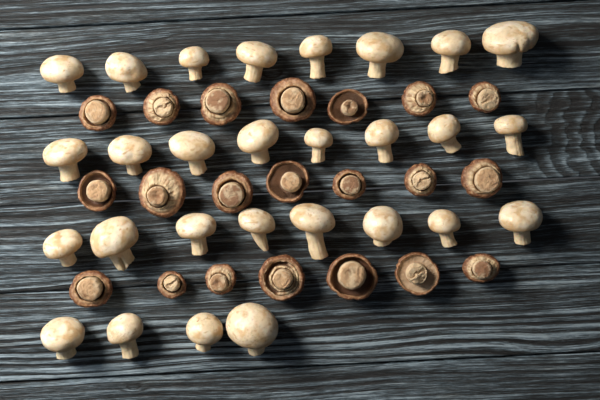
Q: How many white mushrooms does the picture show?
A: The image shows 28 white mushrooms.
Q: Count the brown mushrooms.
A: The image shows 21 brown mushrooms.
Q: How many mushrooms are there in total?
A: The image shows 49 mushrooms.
